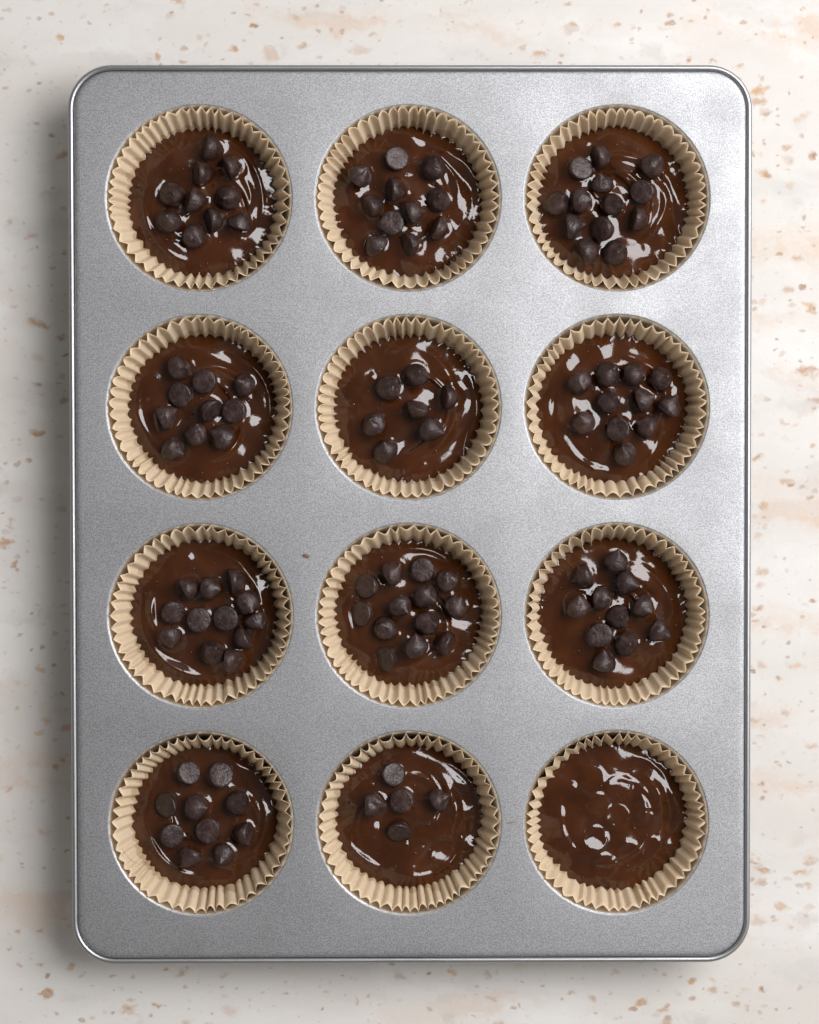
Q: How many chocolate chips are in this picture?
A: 113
